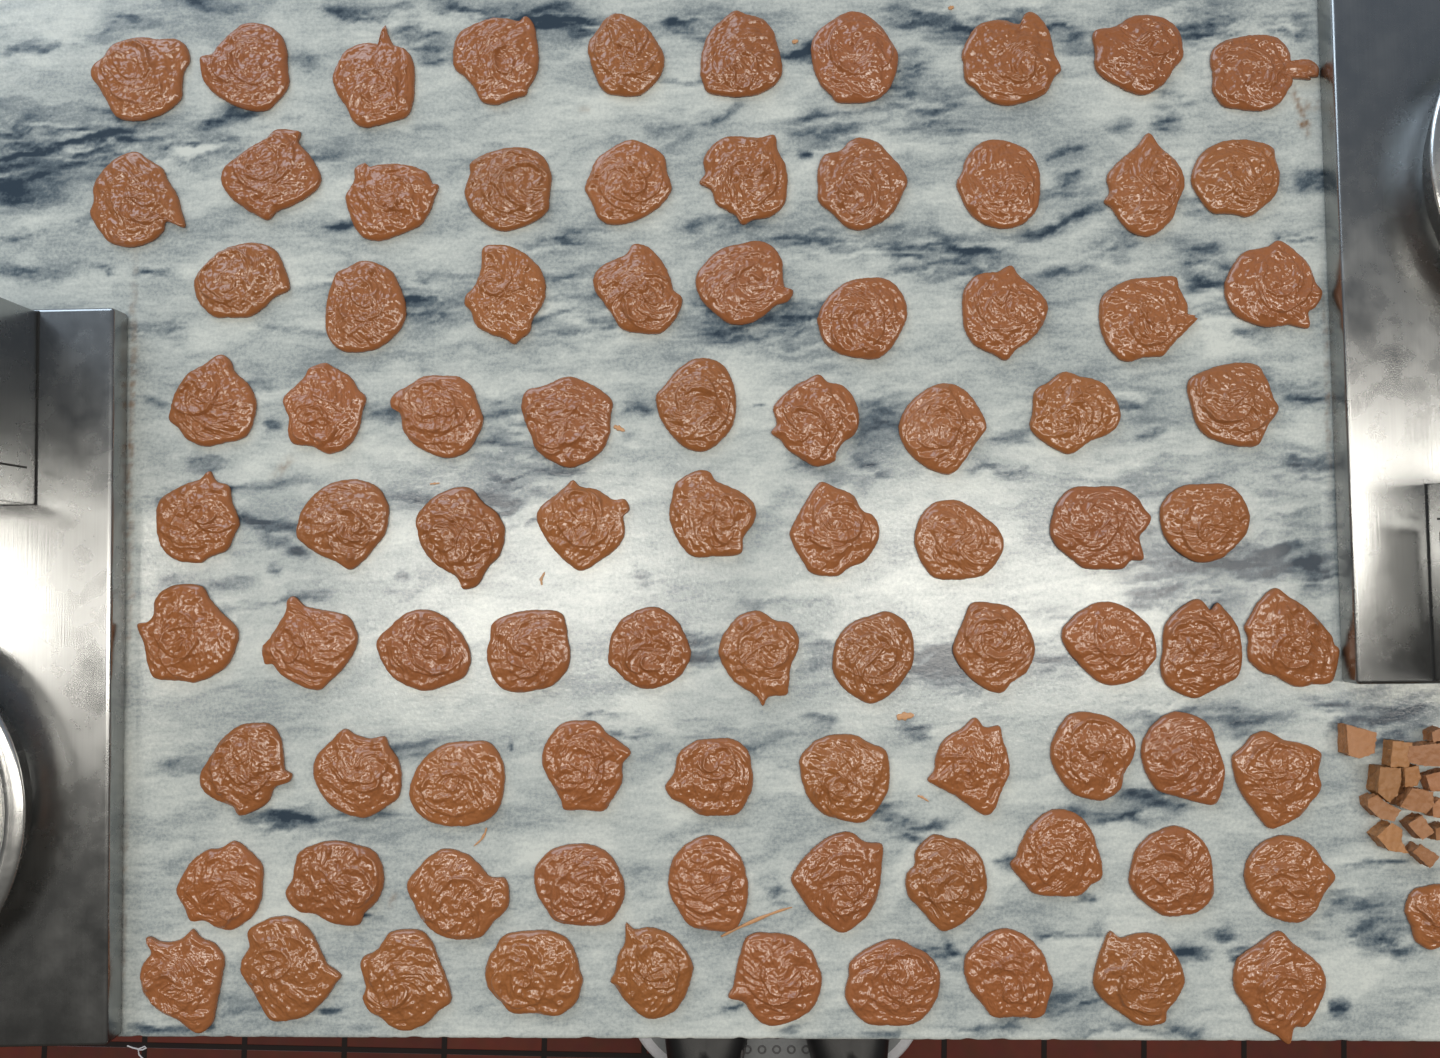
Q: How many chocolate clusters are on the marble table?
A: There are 89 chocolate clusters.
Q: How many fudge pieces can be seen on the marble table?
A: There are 14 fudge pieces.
